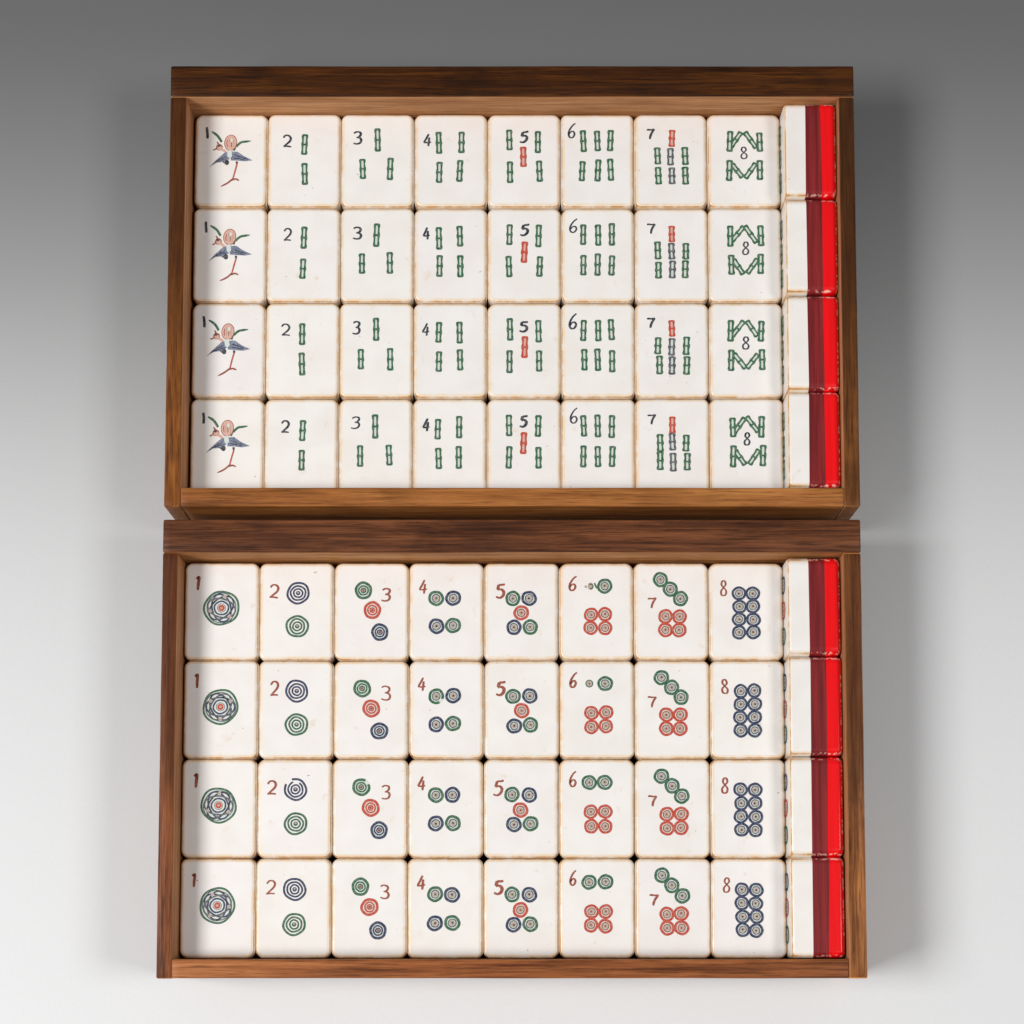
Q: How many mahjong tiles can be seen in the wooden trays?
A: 72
